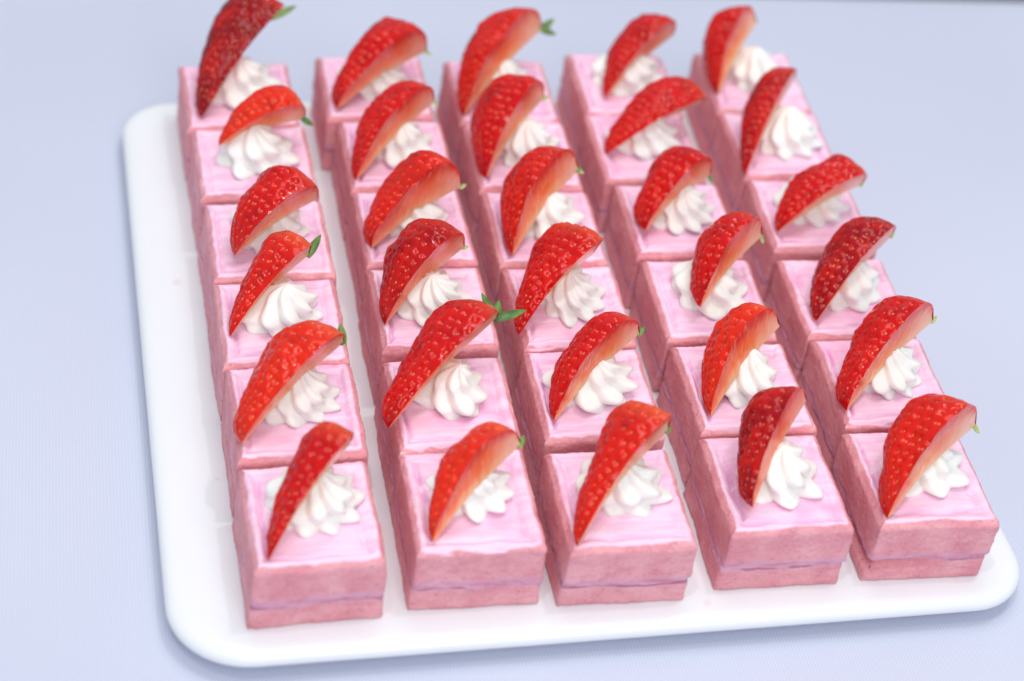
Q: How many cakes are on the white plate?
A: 30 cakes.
